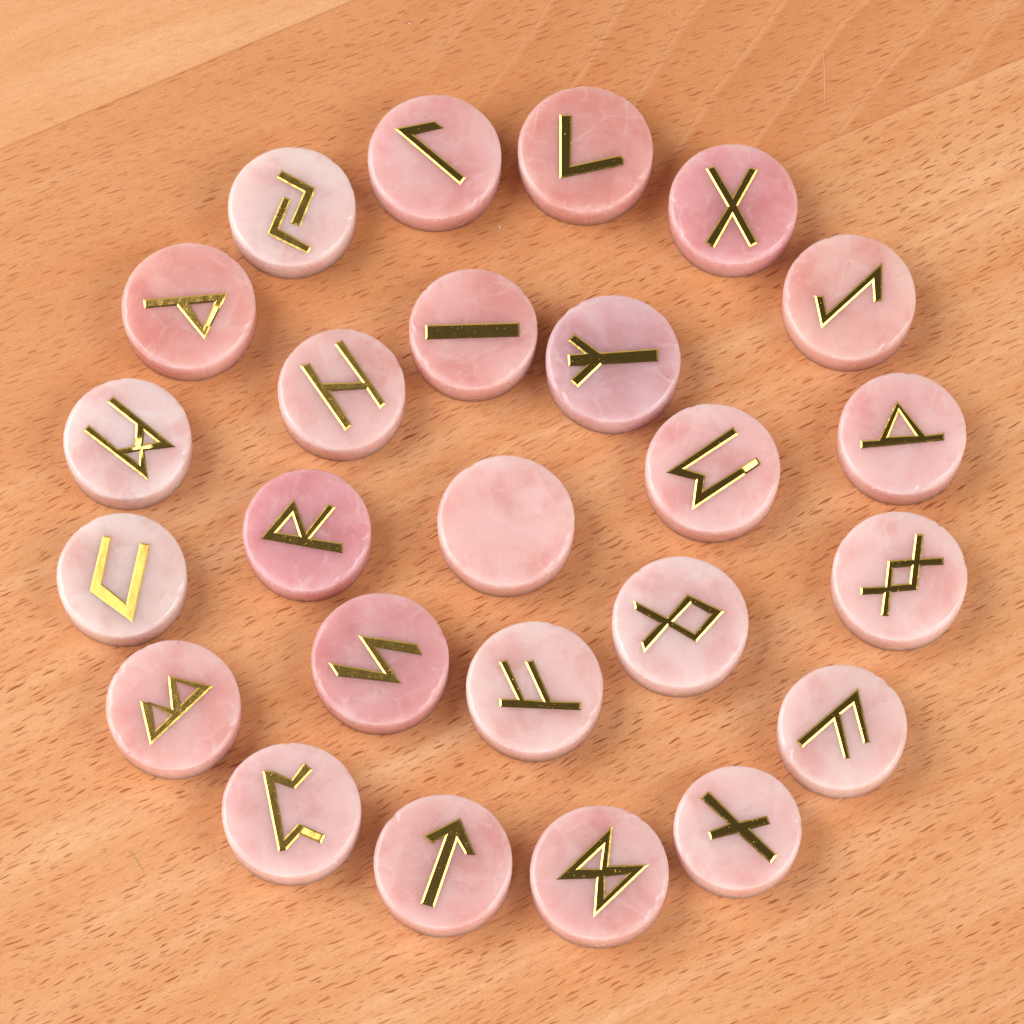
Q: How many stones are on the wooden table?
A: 25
